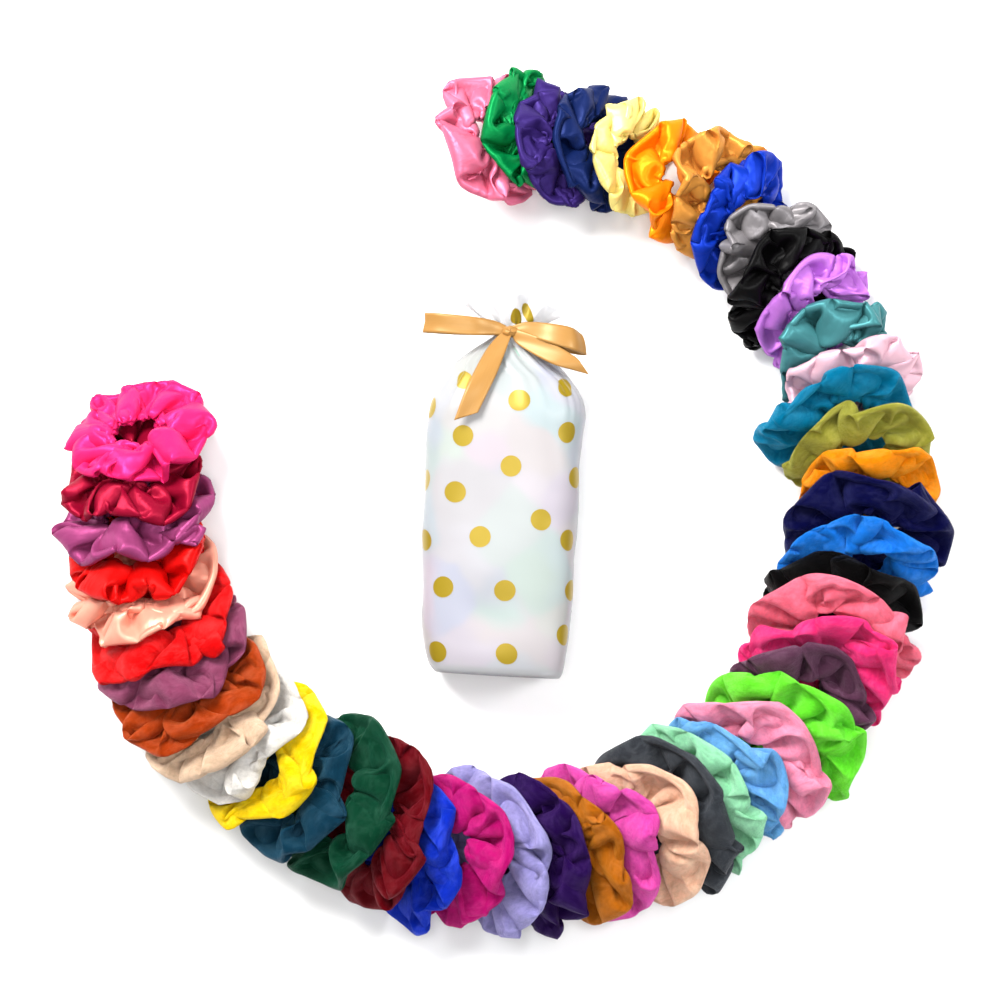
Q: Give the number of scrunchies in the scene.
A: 48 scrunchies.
